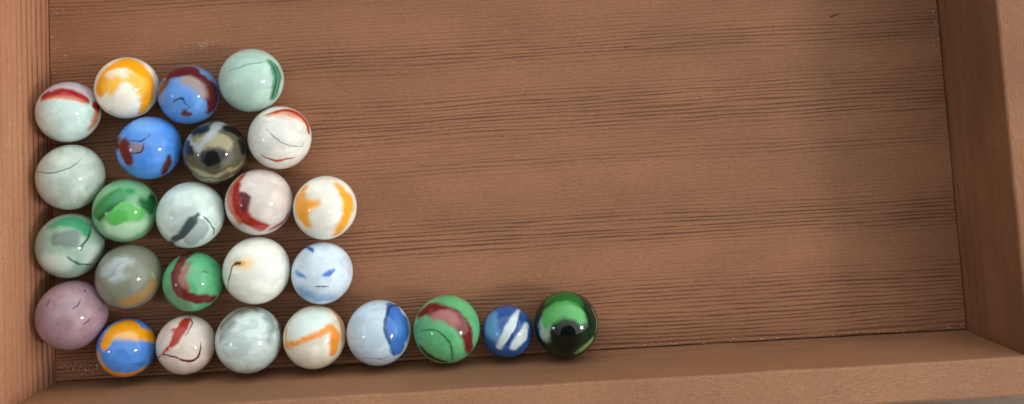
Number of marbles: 26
